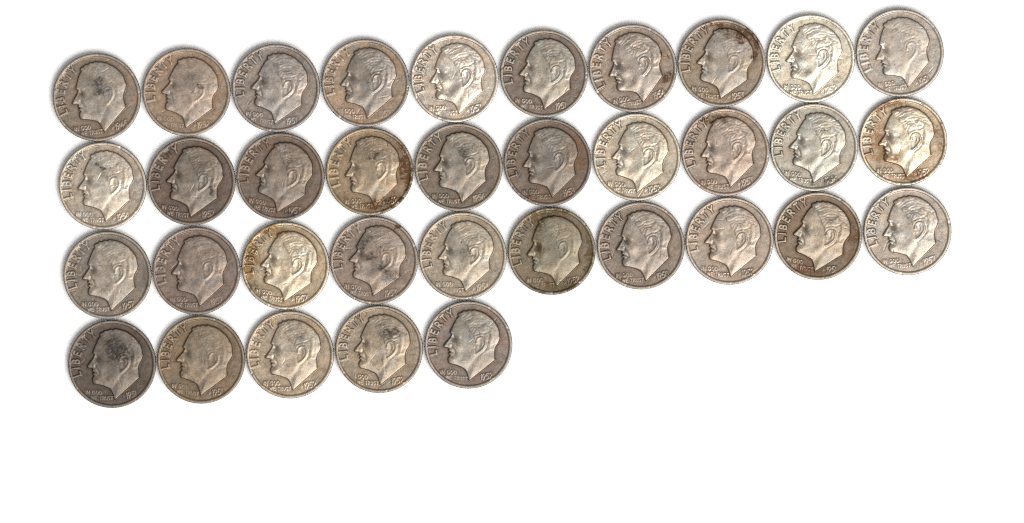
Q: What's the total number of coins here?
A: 35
